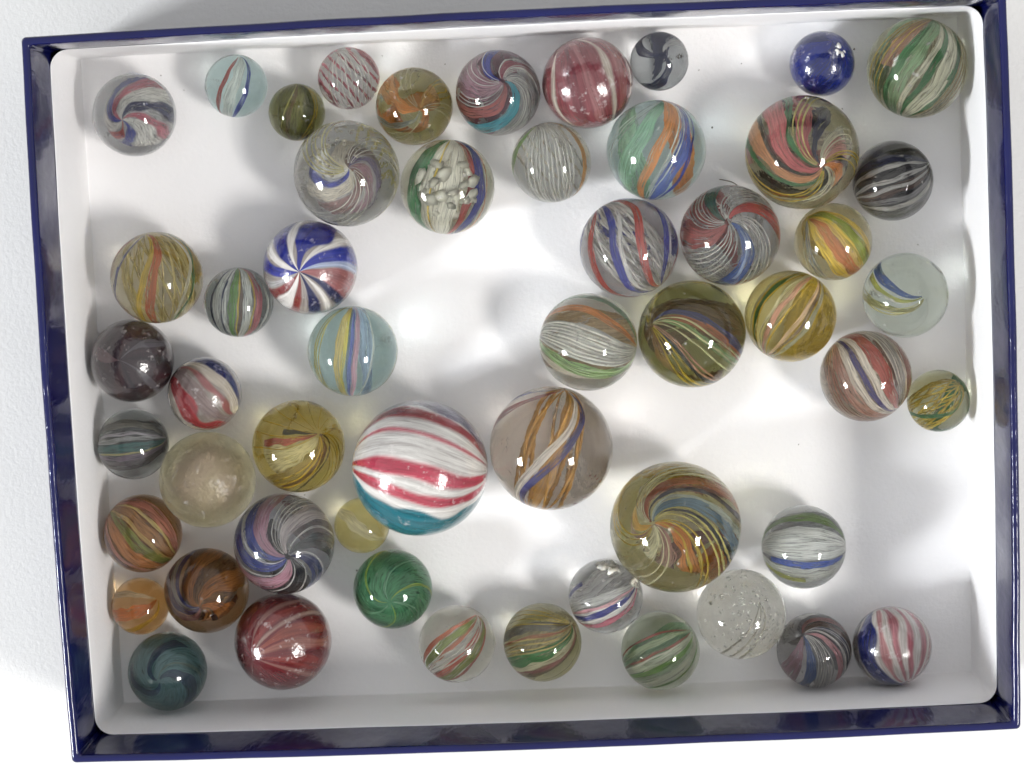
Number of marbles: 53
